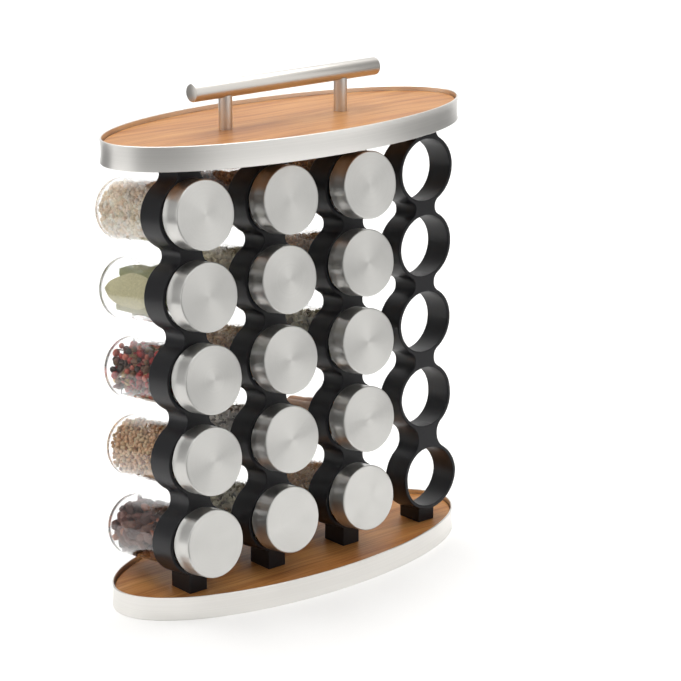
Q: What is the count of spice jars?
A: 15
